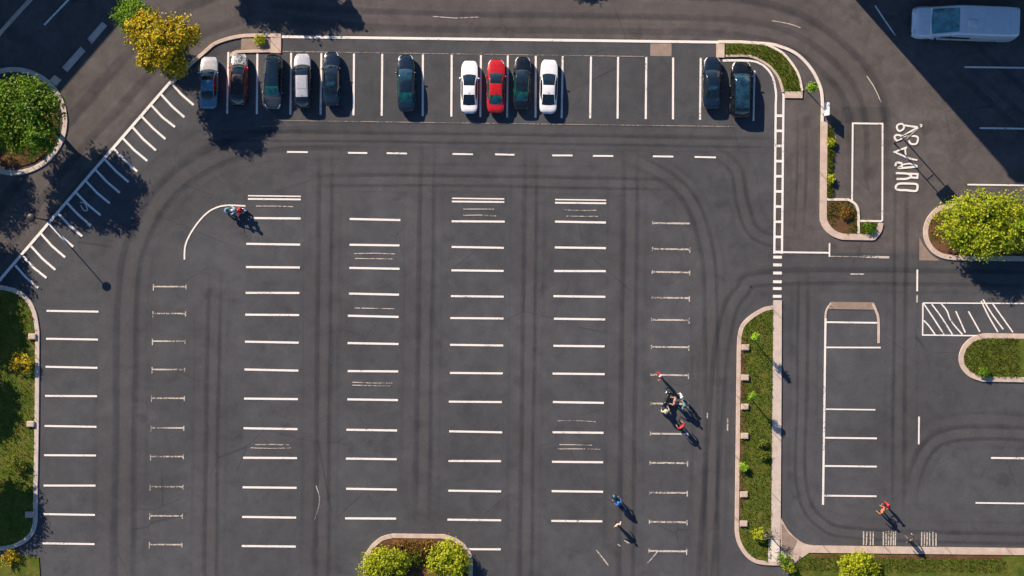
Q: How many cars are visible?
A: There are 12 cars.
